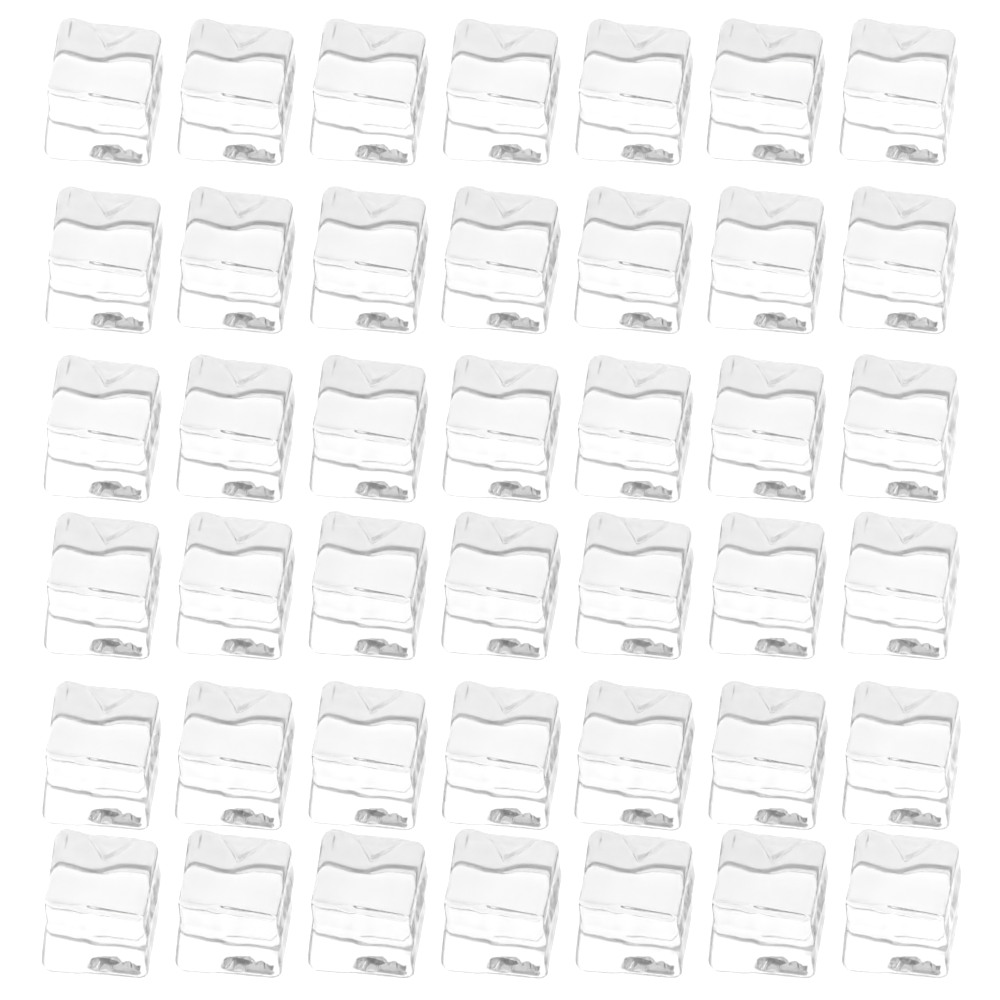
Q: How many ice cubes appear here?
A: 42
